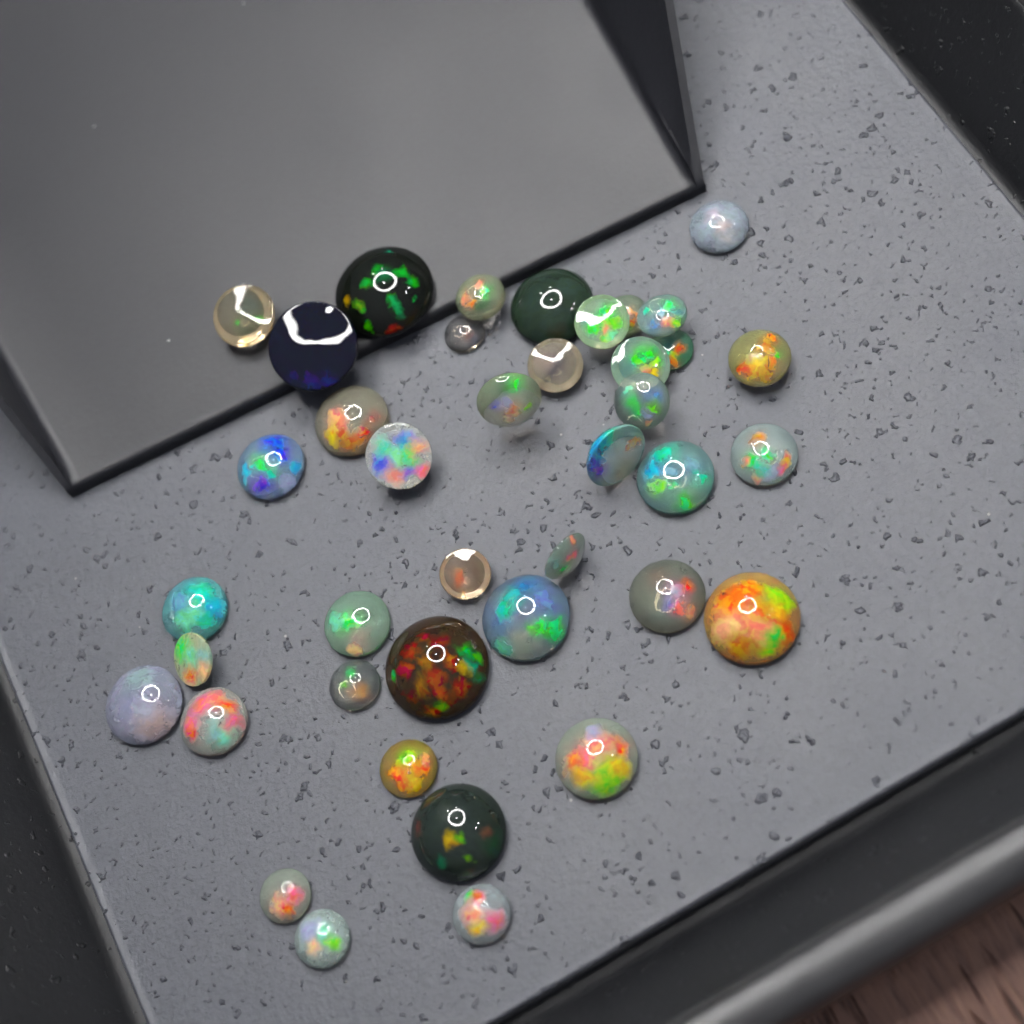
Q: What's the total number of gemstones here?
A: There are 40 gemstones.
